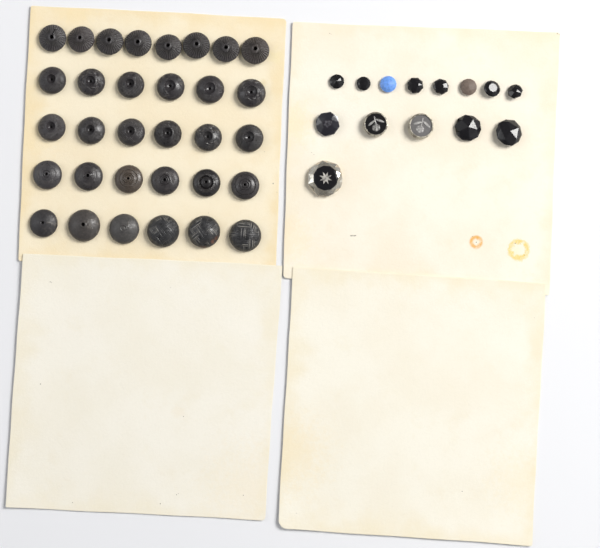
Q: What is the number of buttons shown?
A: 46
